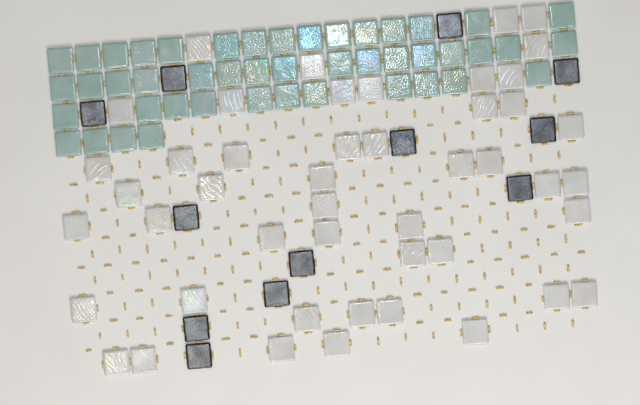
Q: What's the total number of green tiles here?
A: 46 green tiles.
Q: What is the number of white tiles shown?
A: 47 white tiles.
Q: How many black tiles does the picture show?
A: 12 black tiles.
